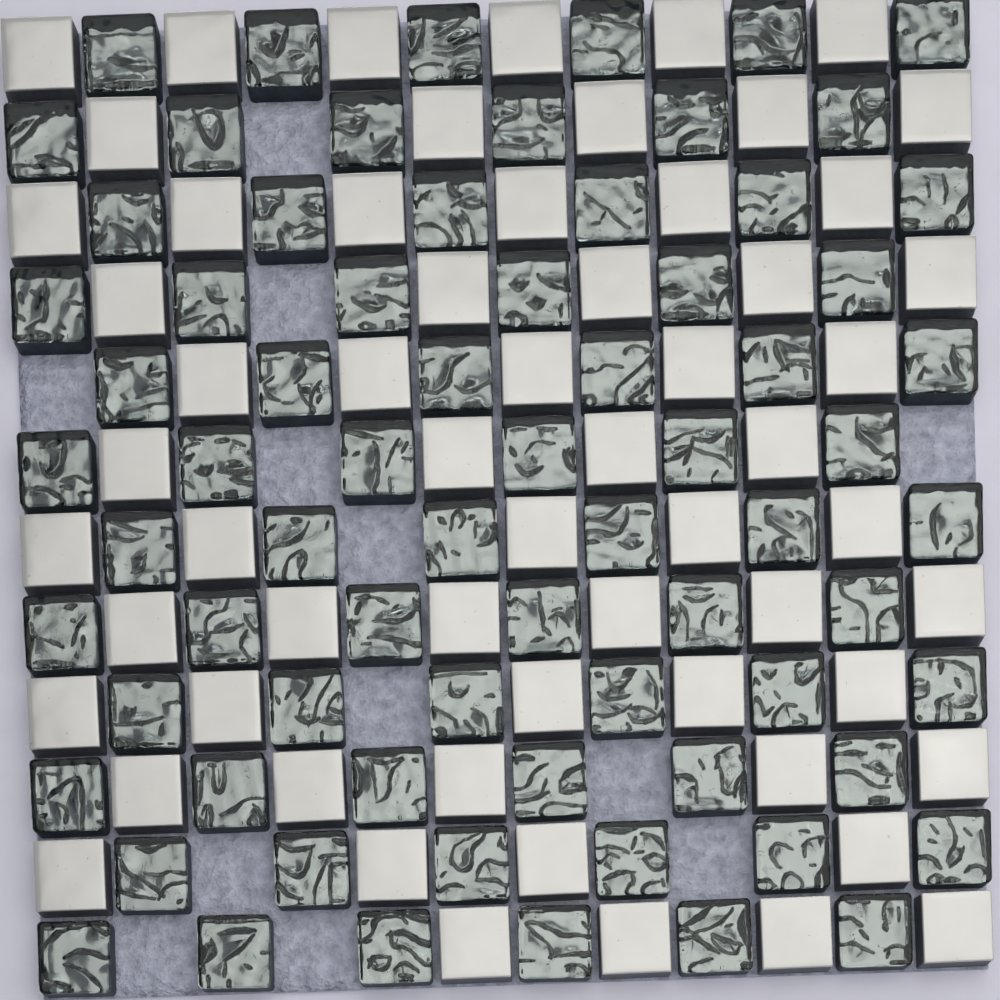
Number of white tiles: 60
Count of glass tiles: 72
